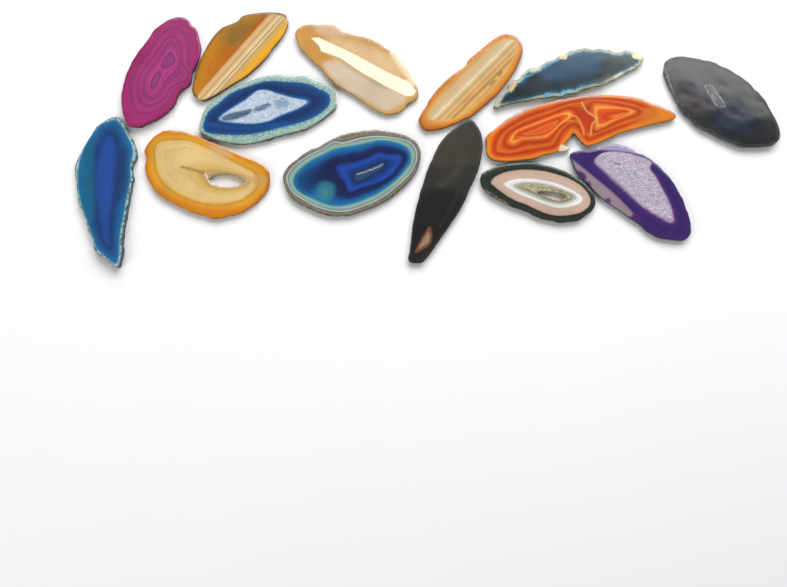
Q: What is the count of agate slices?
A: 14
